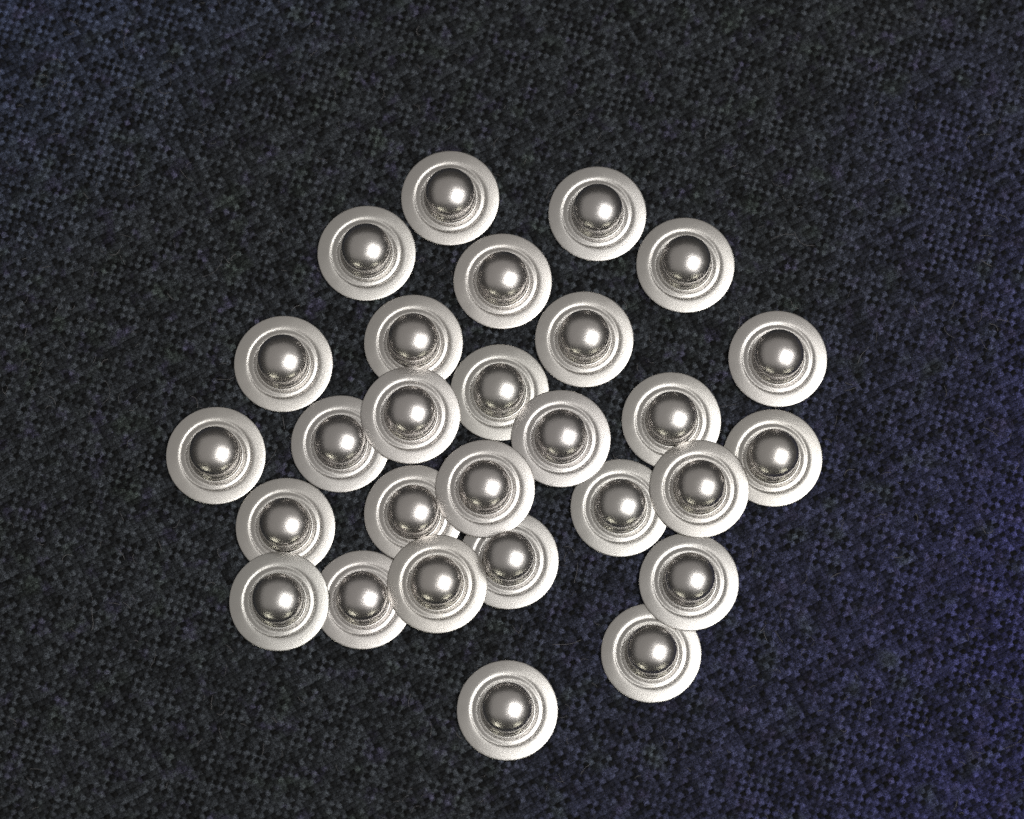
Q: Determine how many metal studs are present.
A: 28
